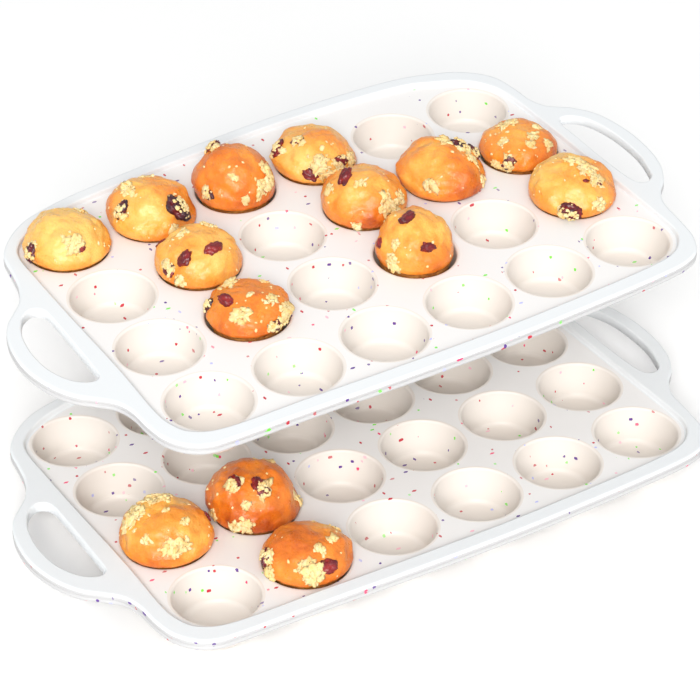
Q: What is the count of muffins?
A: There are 14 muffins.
